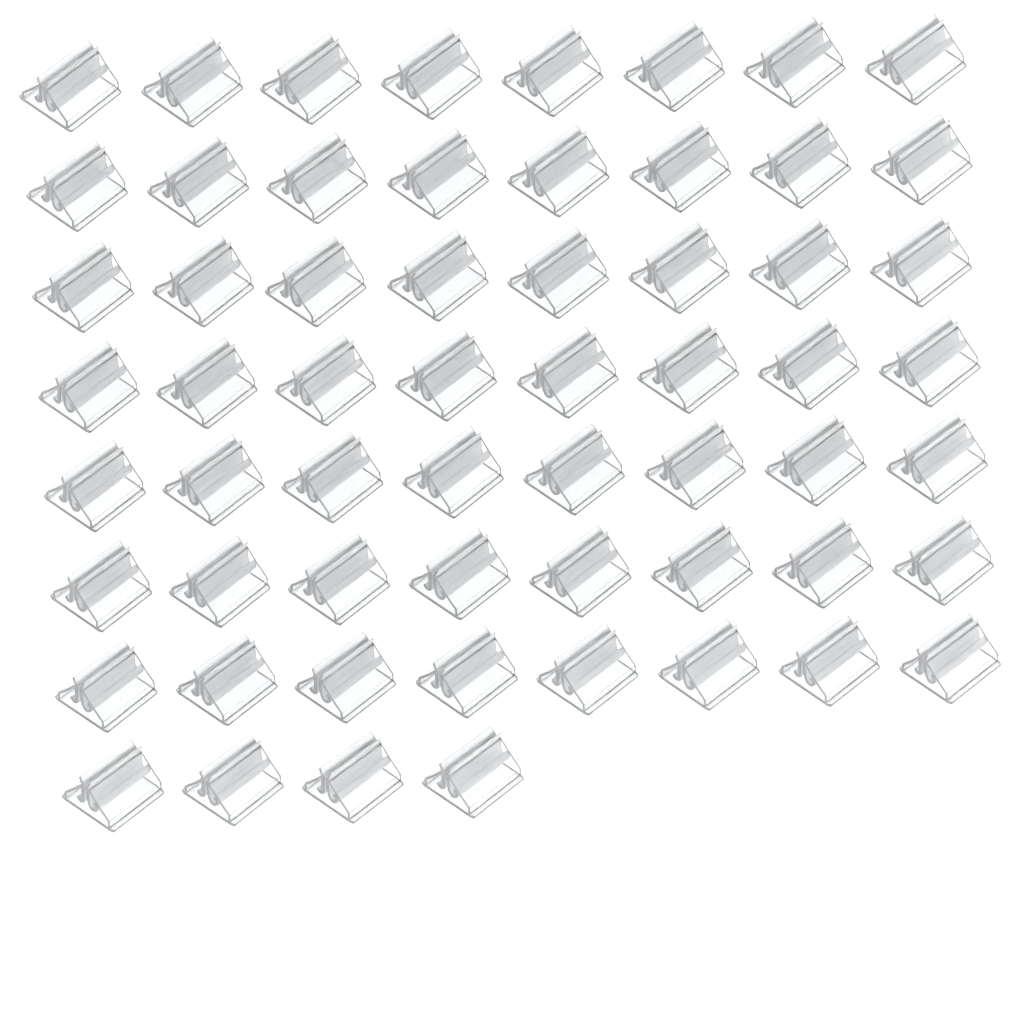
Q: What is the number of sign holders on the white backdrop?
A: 60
